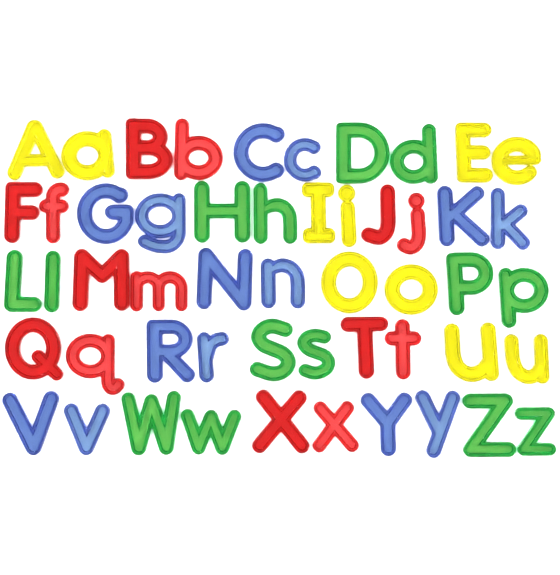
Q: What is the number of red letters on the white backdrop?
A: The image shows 14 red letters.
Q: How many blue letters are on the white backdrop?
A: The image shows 14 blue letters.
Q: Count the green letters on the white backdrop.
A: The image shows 14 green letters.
